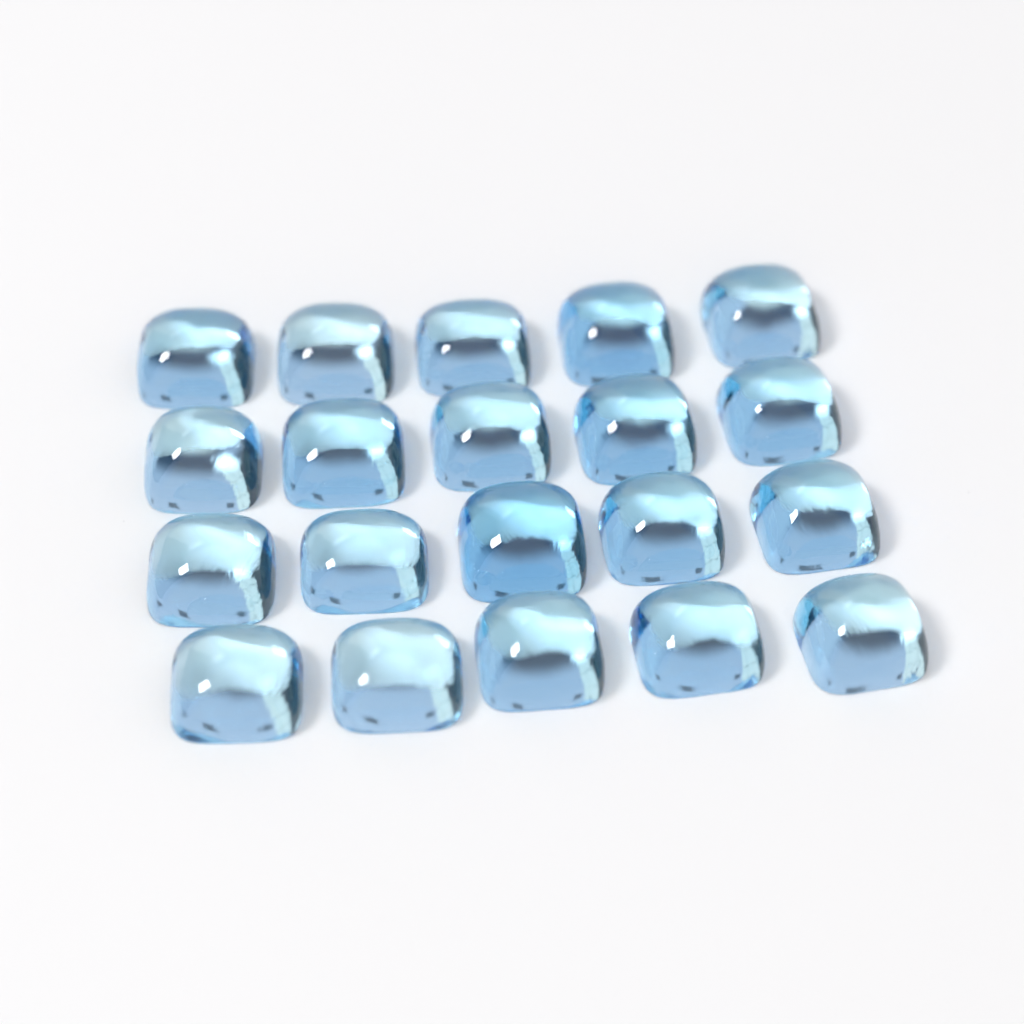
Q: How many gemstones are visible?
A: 20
